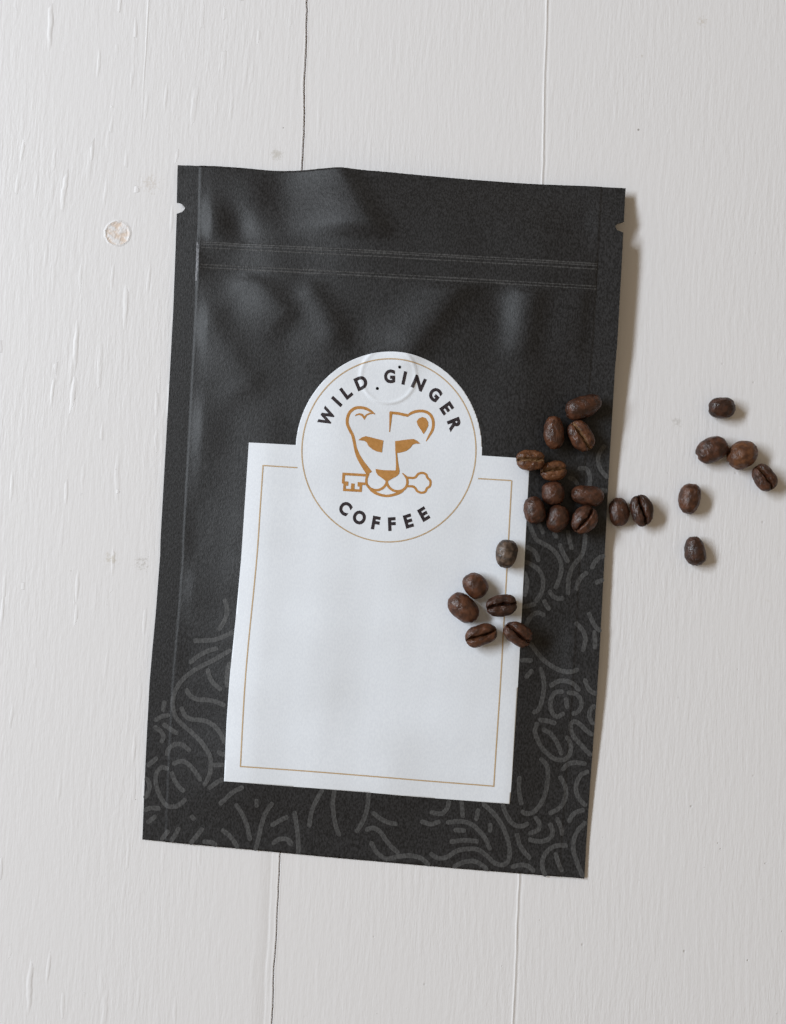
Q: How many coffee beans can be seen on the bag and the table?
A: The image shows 24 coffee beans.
